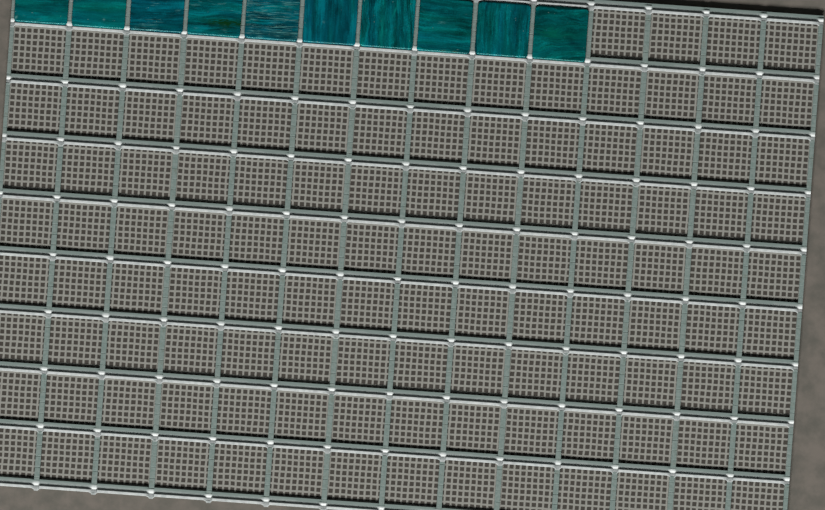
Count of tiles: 10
